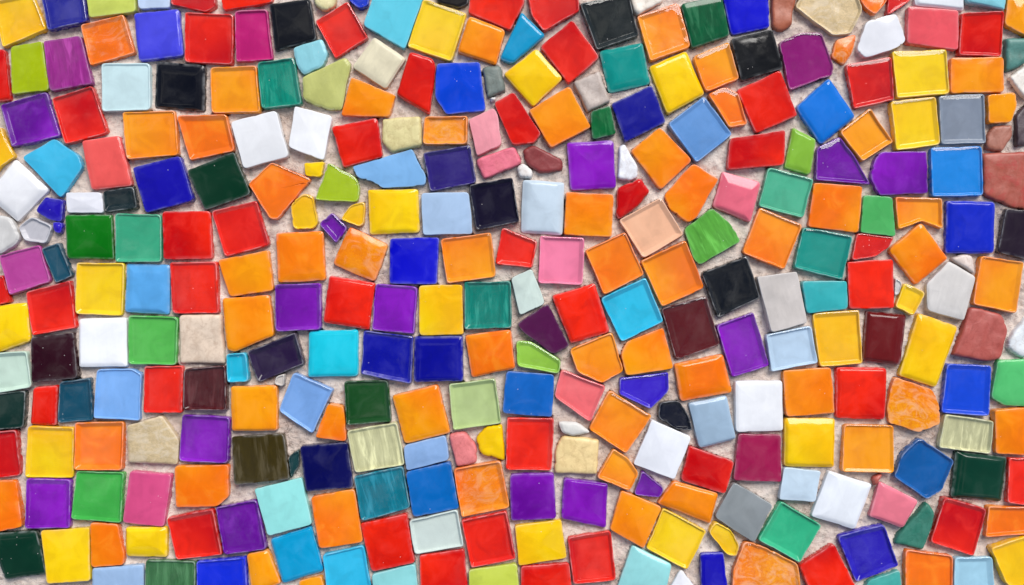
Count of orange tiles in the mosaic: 59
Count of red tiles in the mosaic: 43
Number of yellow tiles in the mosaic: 26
